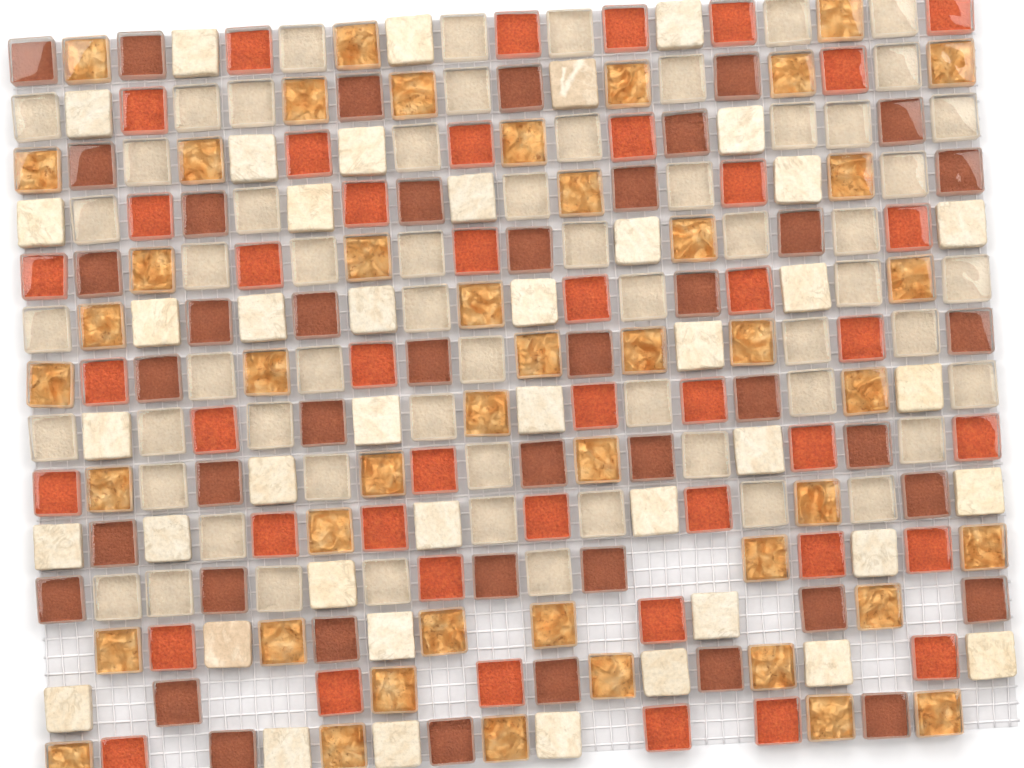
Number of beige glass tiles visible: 60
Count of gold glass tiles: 46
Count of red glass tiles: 44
